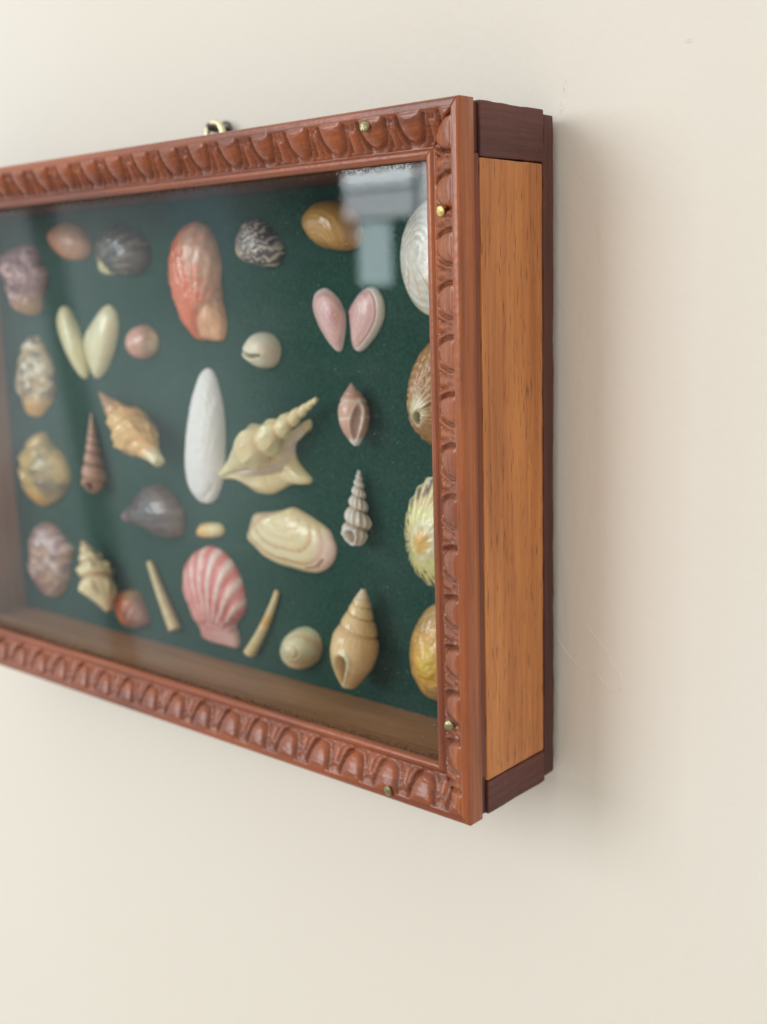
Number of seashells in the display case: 35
